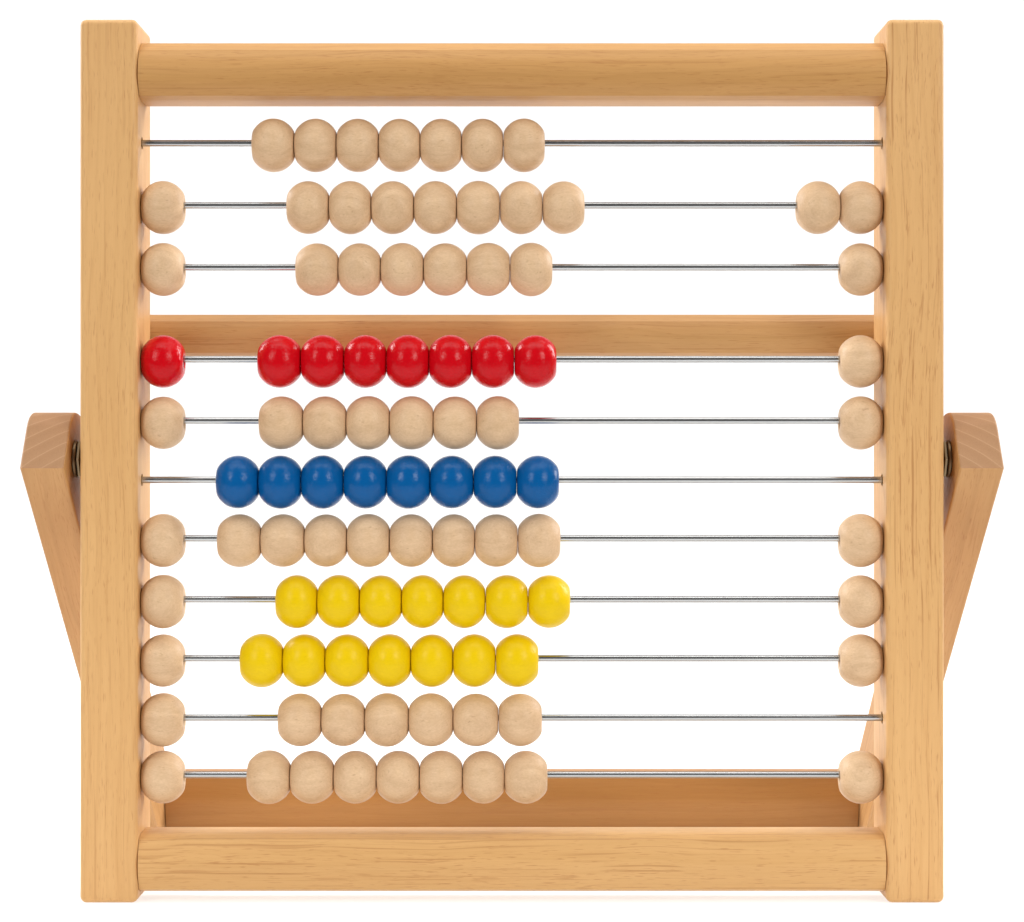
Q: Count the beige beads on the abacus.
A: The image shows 64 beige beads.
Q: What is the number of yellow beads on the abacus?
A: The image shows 14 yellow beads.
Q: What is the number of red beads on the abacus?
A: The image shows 8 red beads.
